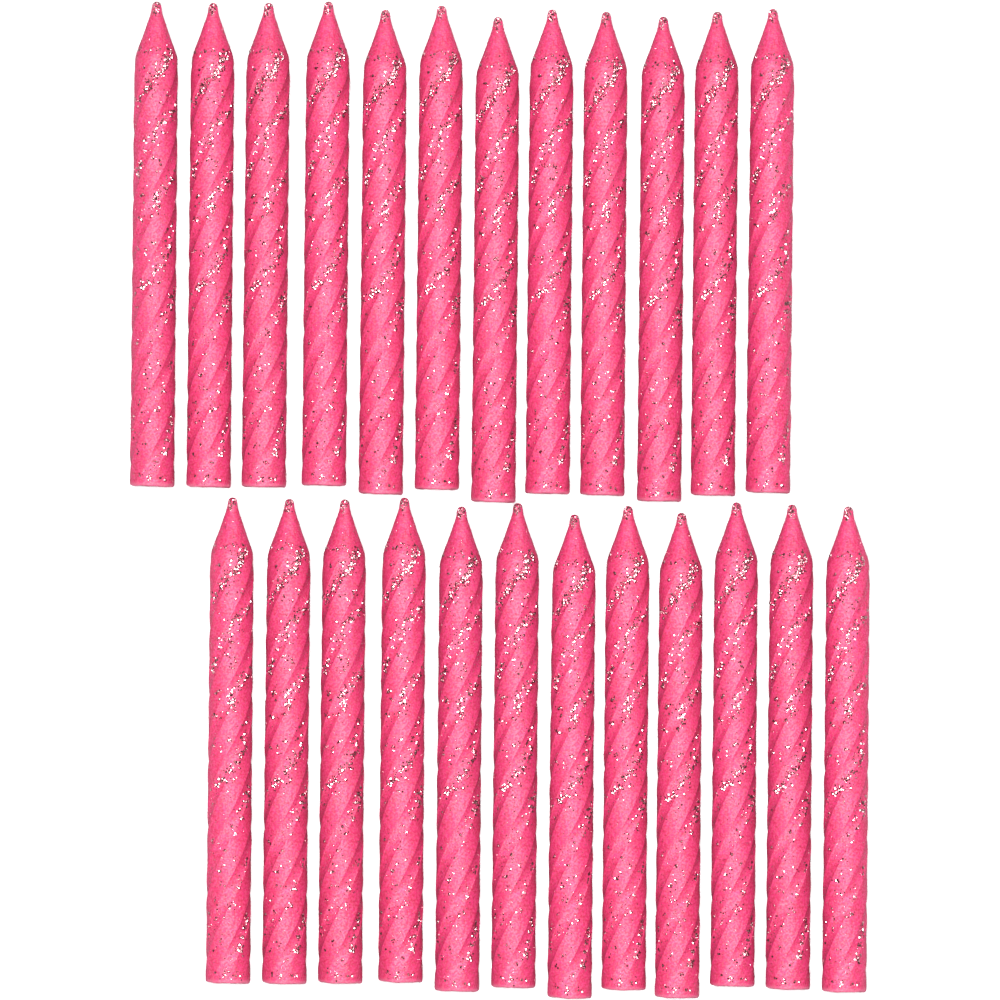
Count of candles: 24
